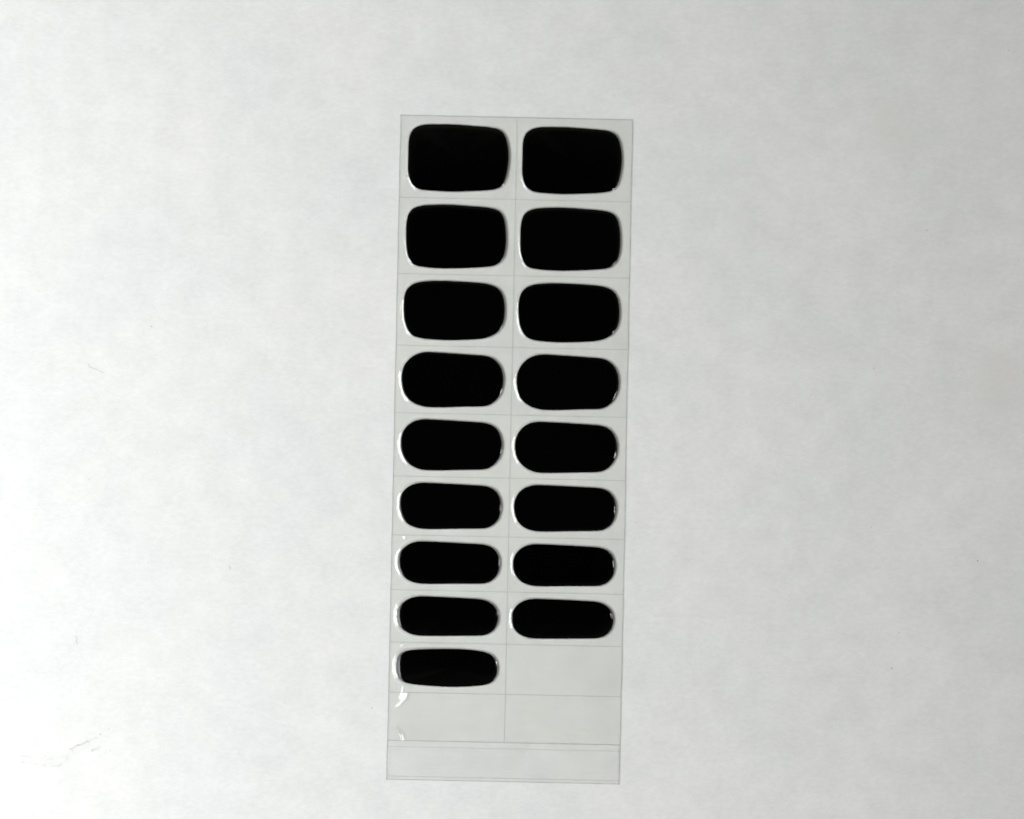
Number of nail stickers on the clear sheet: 17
